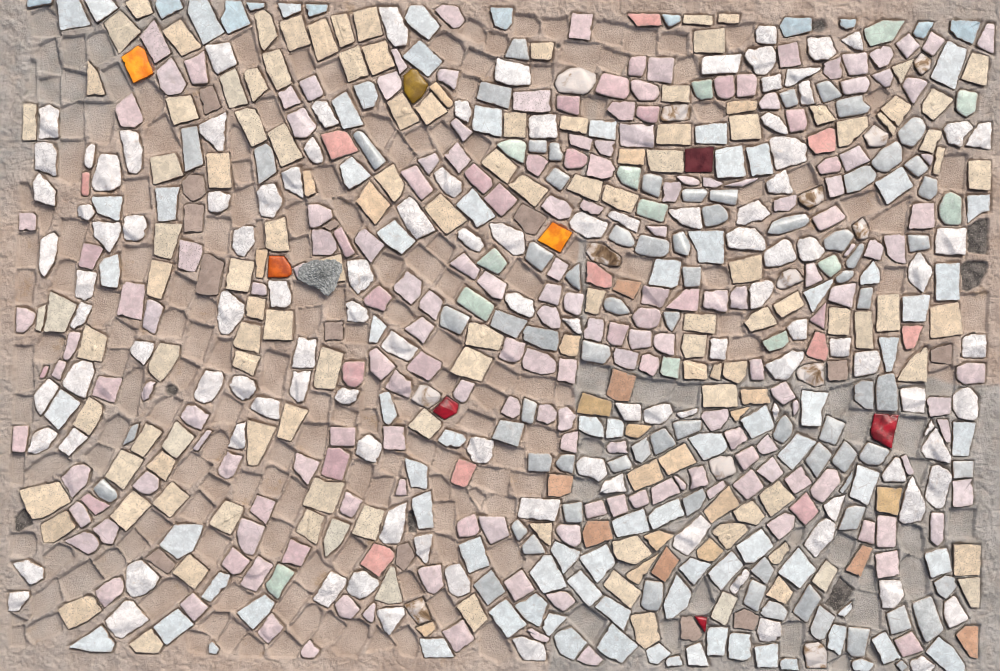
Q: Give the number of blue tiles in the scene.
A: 11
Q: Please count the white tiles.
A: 192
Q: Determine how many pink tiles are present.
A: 192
